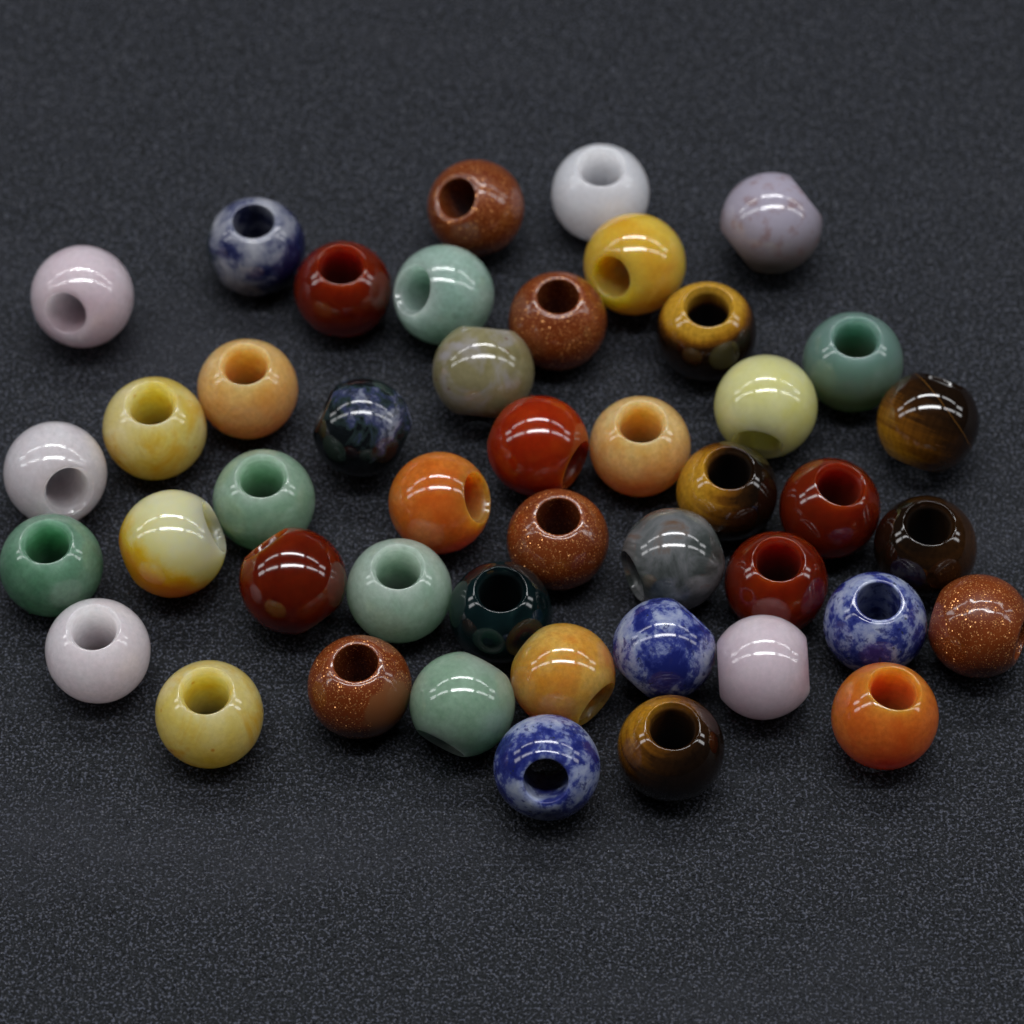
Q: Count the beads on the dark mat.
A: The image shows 45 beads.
